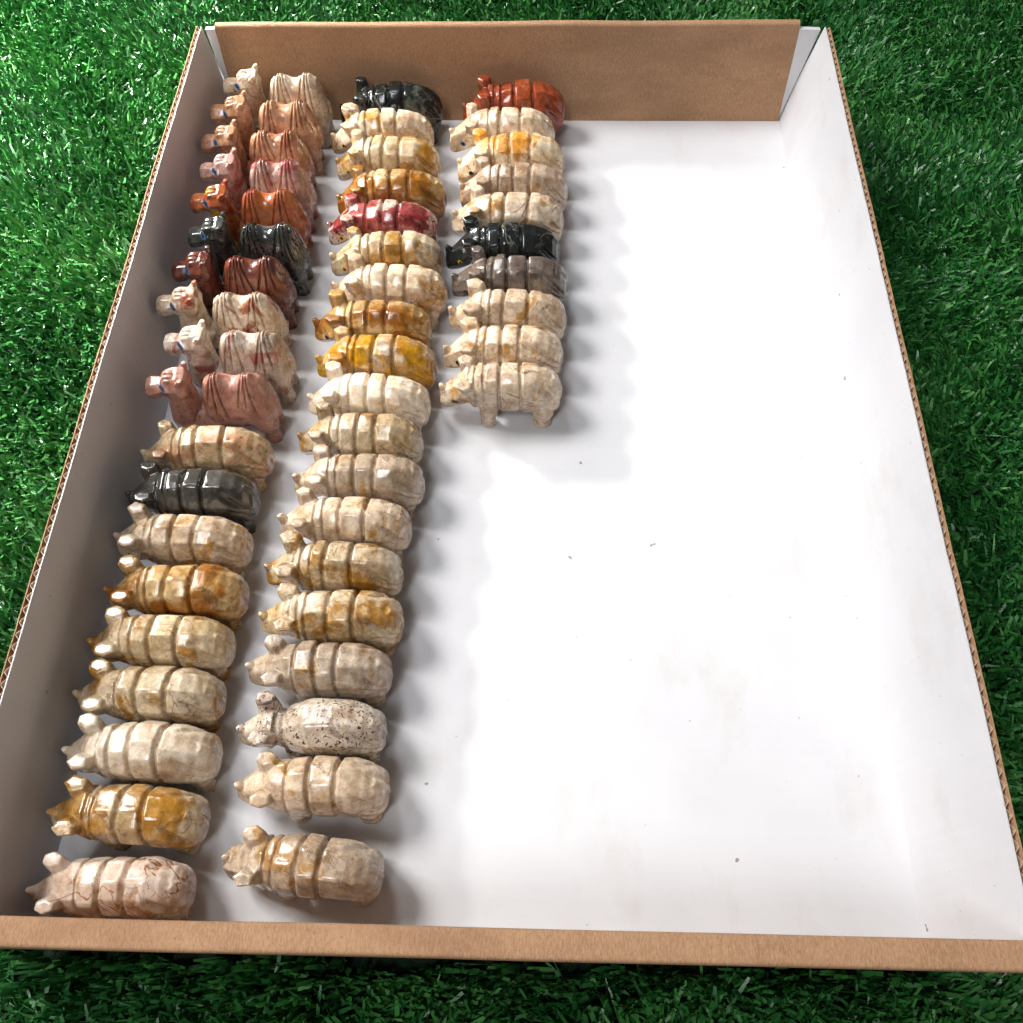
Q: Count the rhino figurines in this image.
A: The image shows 38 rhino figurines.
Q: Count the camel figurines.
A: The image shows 10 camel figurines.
